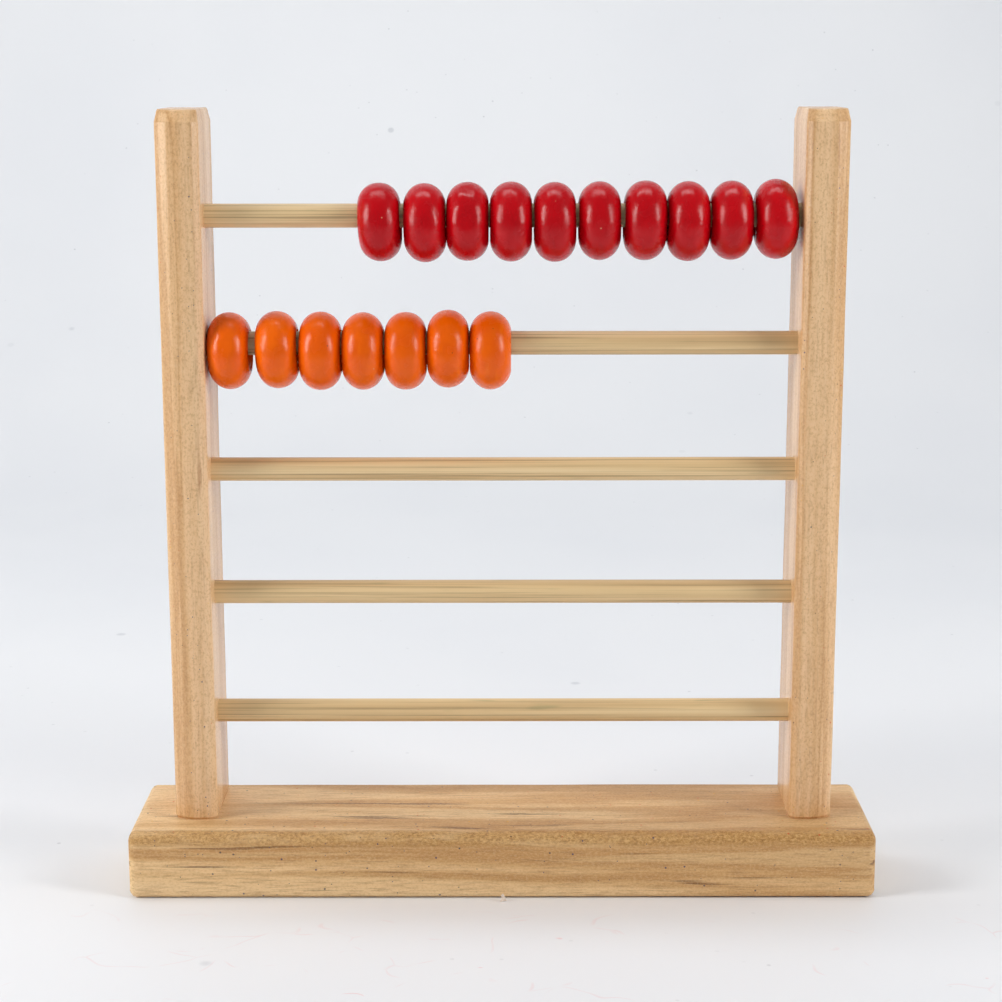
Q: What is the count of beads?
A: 17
